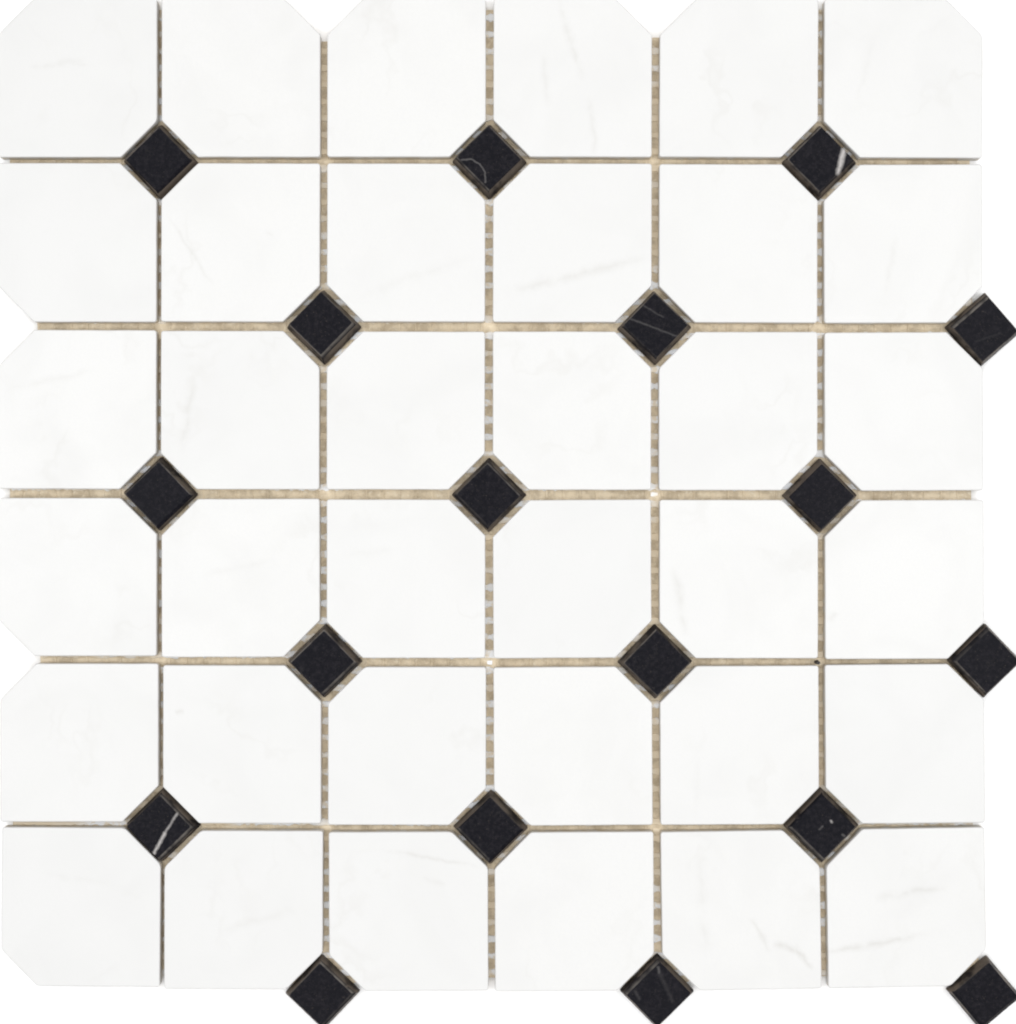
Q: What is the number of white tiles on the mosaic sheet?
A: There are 36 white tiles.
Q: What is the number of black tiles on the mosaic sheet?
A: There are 18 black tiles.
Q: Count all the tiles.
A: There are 54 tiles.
